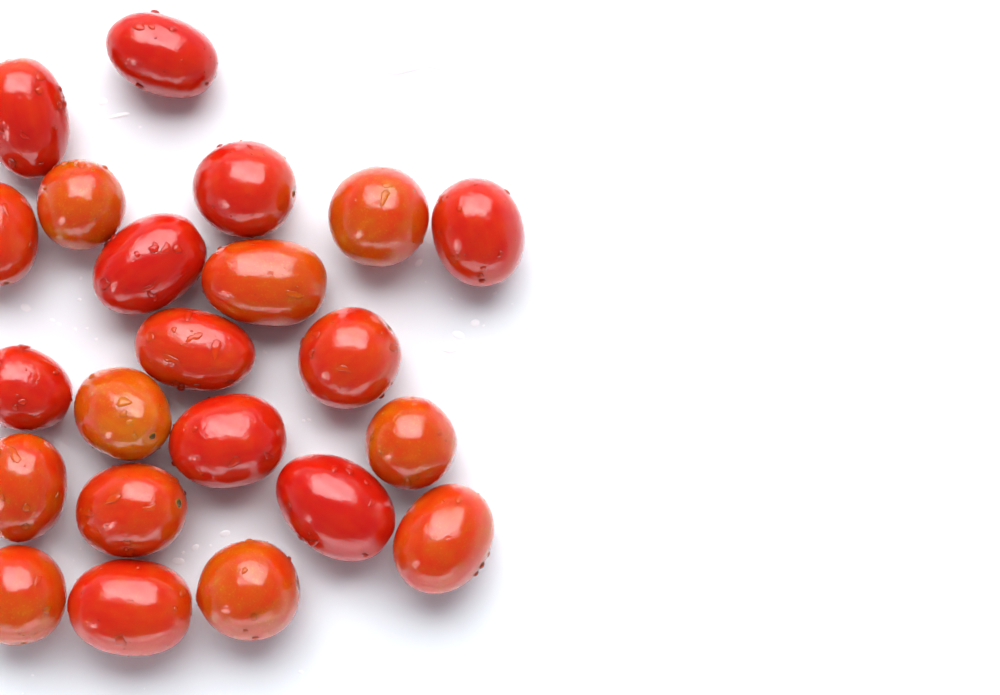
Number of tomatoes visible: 22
